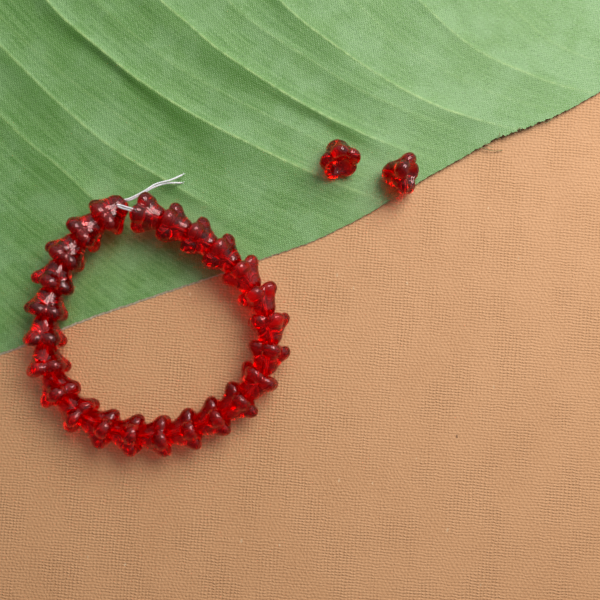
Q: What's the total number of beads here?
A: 26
